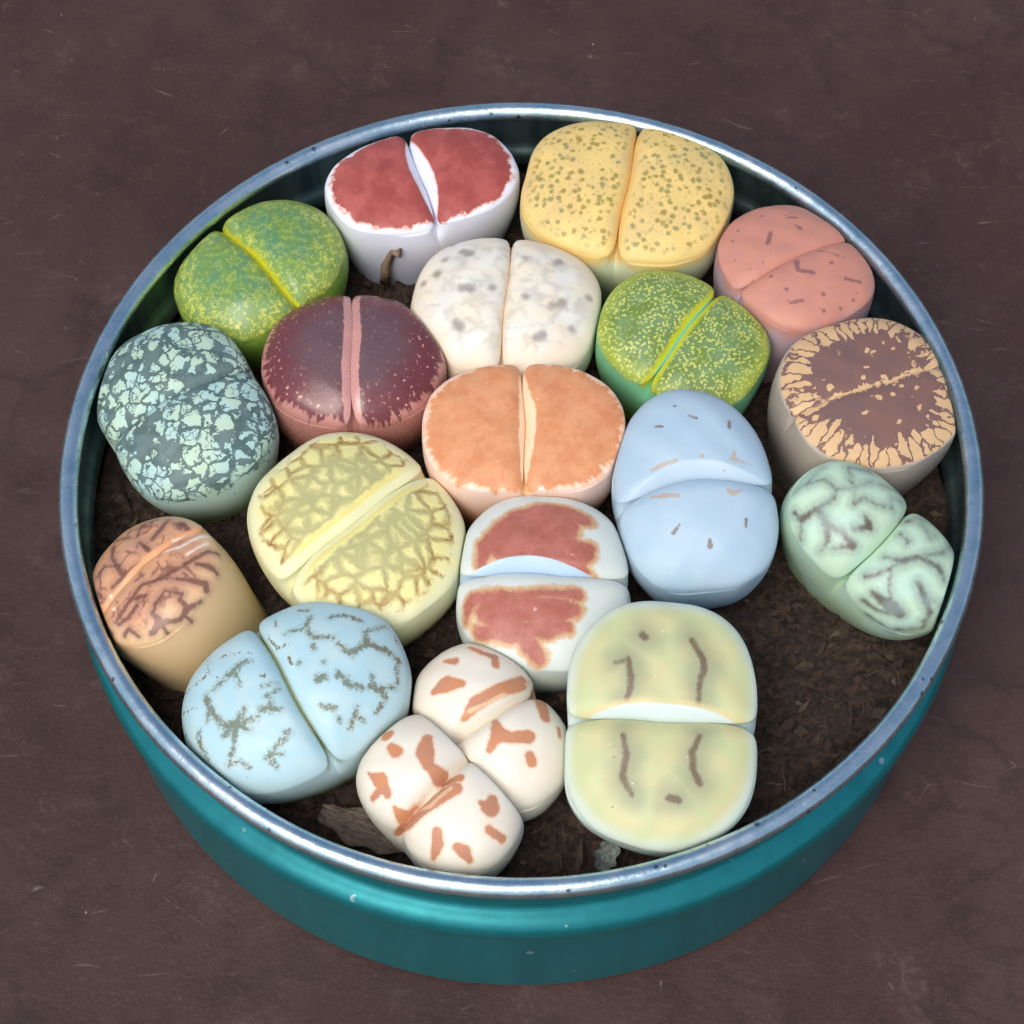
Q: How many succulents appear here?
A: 19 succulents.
